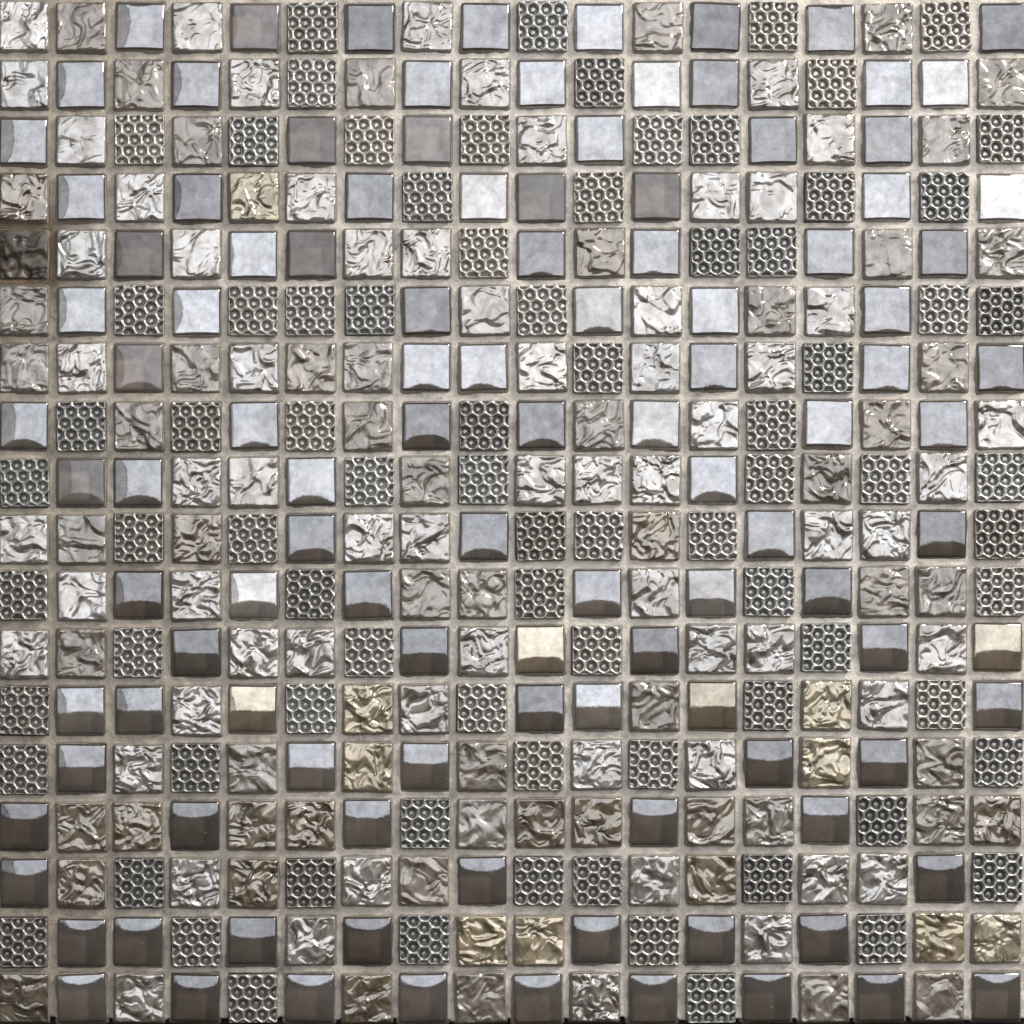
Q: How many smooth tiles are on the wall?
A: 112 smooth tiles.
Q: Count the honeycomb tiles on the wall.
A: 81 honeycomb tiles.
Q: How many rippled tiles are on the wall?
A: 131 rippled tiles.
